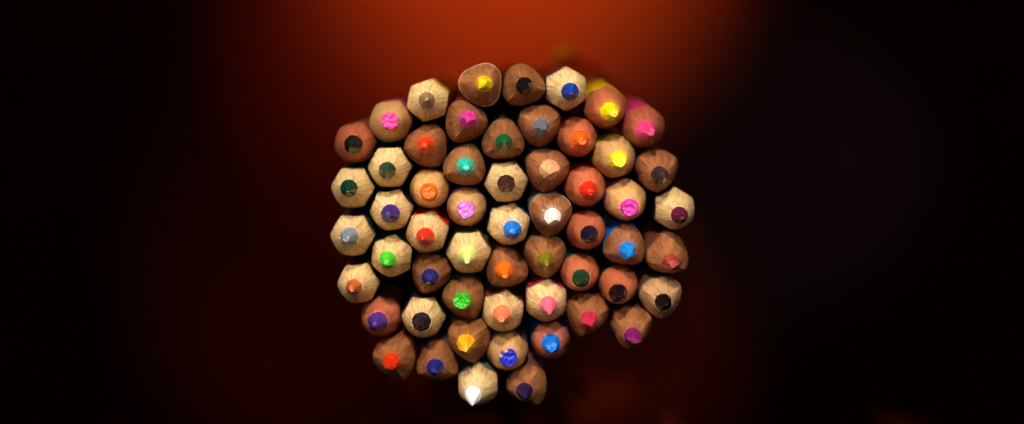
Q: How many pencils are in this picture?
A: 56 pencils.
